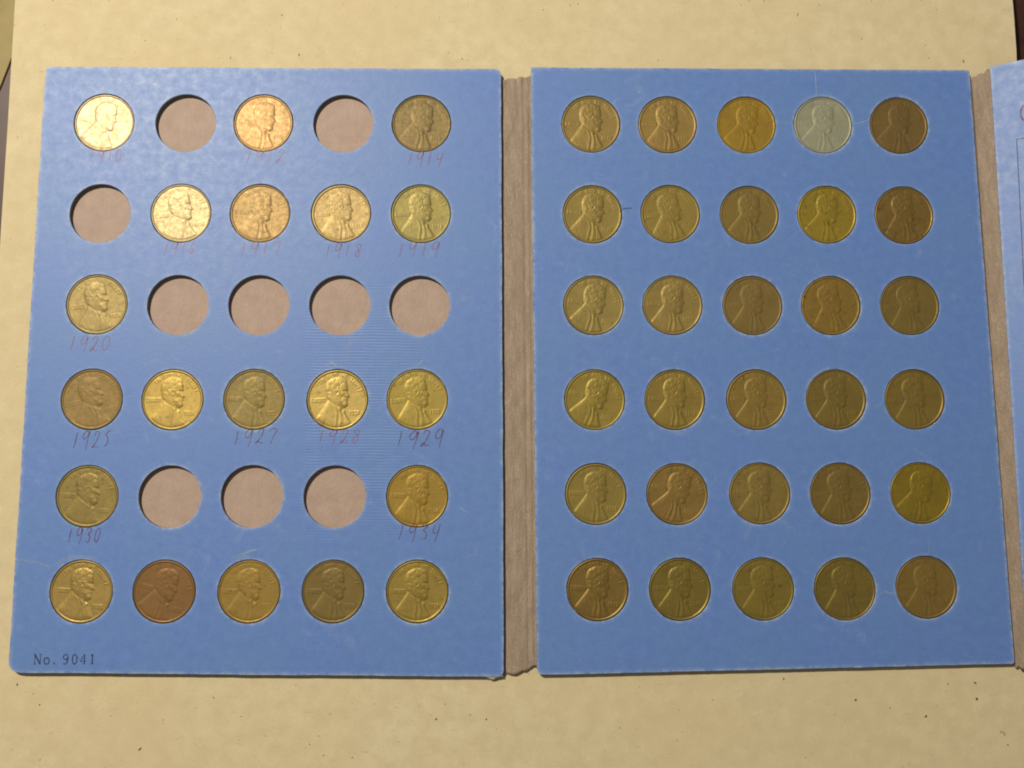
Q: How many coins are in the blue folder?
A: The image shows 50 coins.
